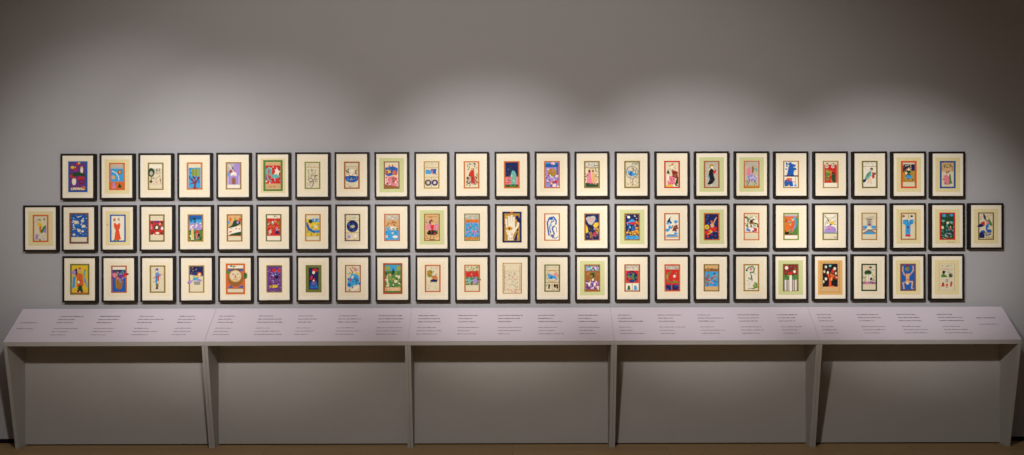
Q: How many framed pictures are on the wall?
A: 71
